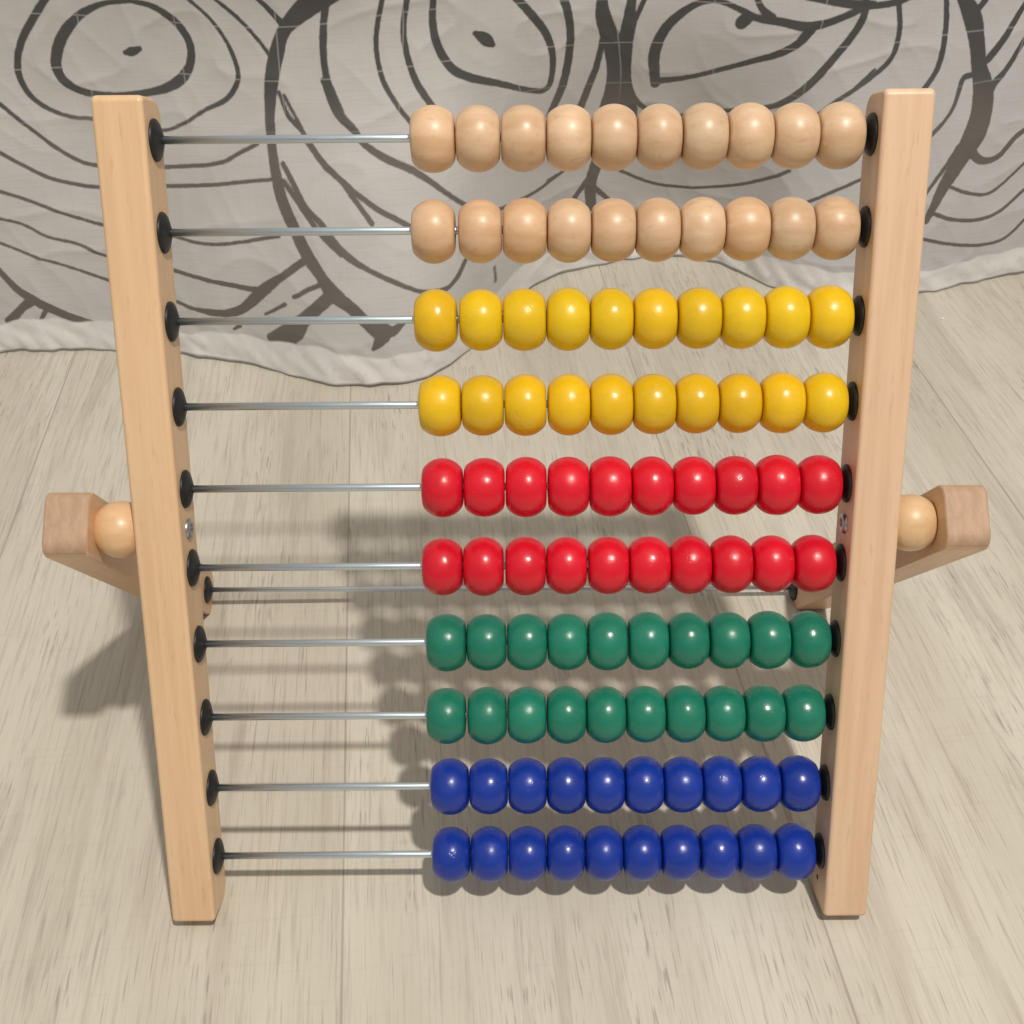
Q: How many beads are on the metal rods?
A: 100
